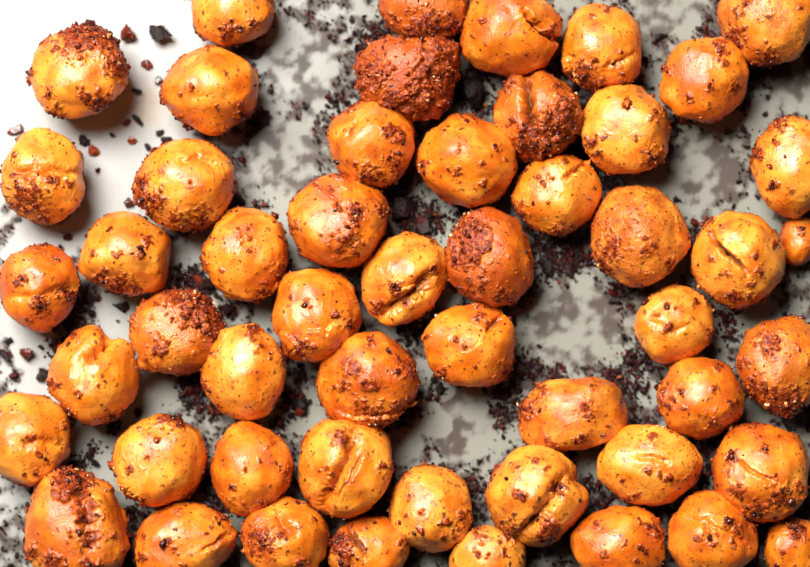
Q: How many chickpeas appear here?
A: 52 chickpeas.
